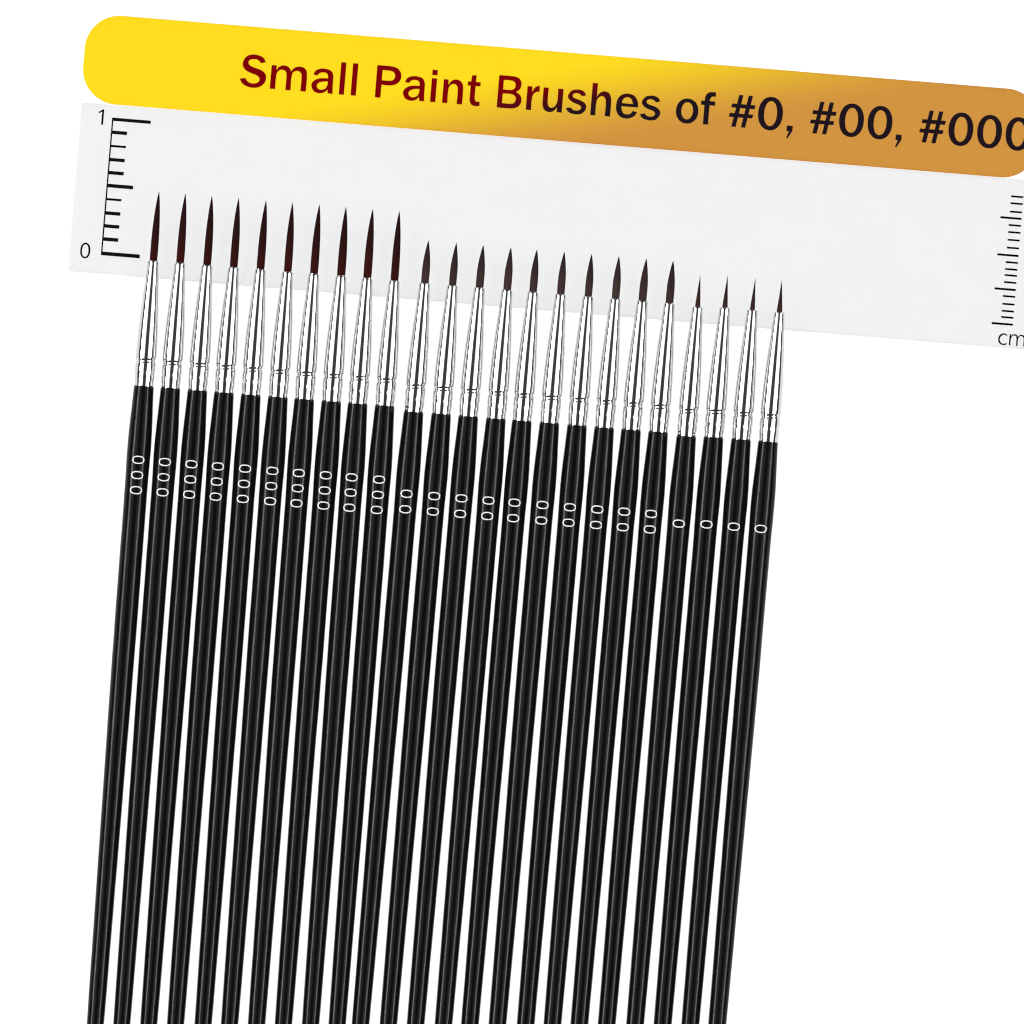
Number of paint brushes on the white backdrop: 24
